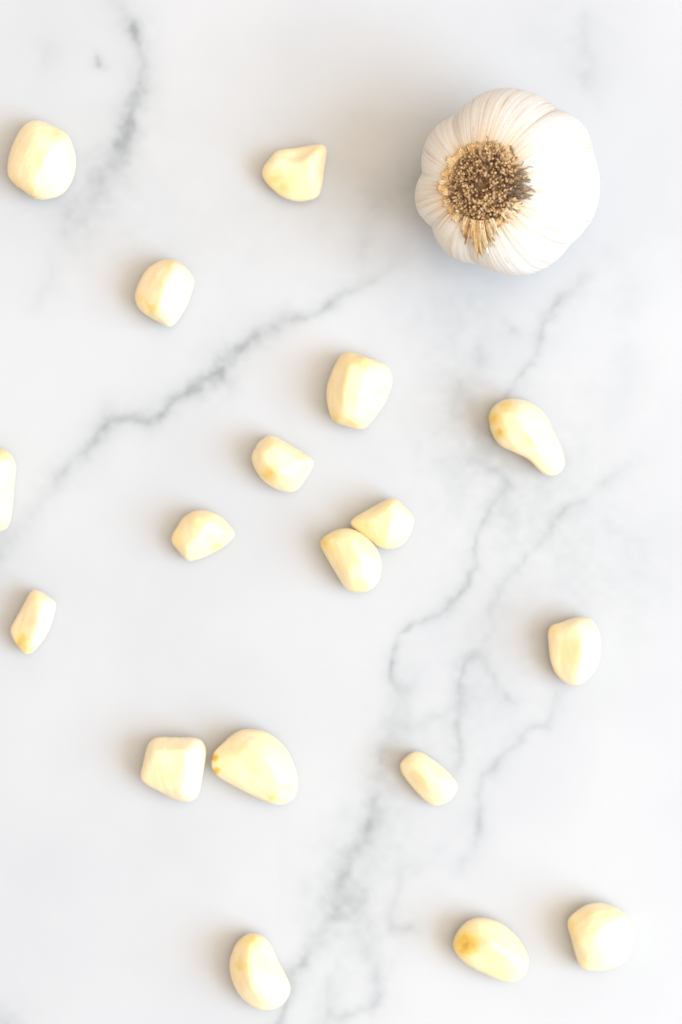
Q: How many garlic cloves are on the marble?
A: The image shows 18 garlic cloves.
